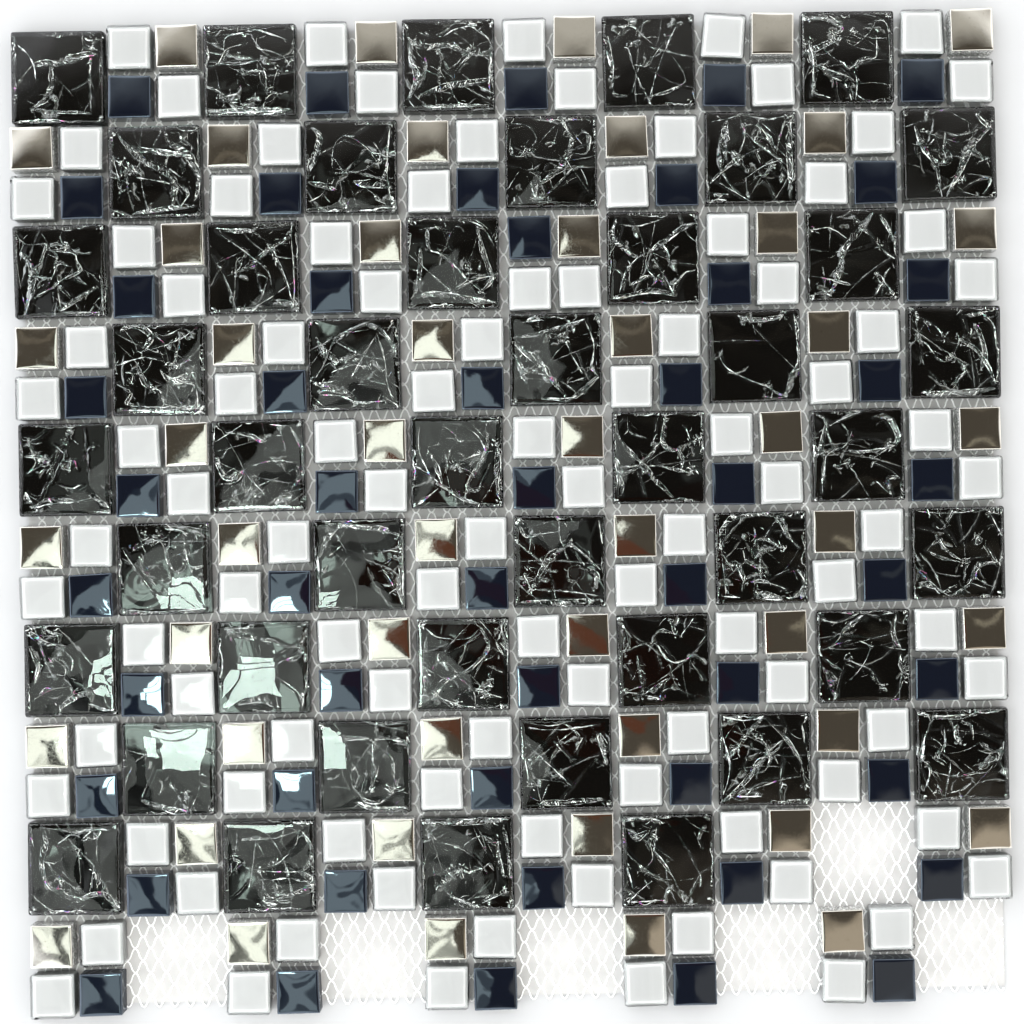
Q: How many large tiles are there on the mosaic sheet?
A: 44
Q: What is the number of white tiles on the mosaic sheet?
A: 100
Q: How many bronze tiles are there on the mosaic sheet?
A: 50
